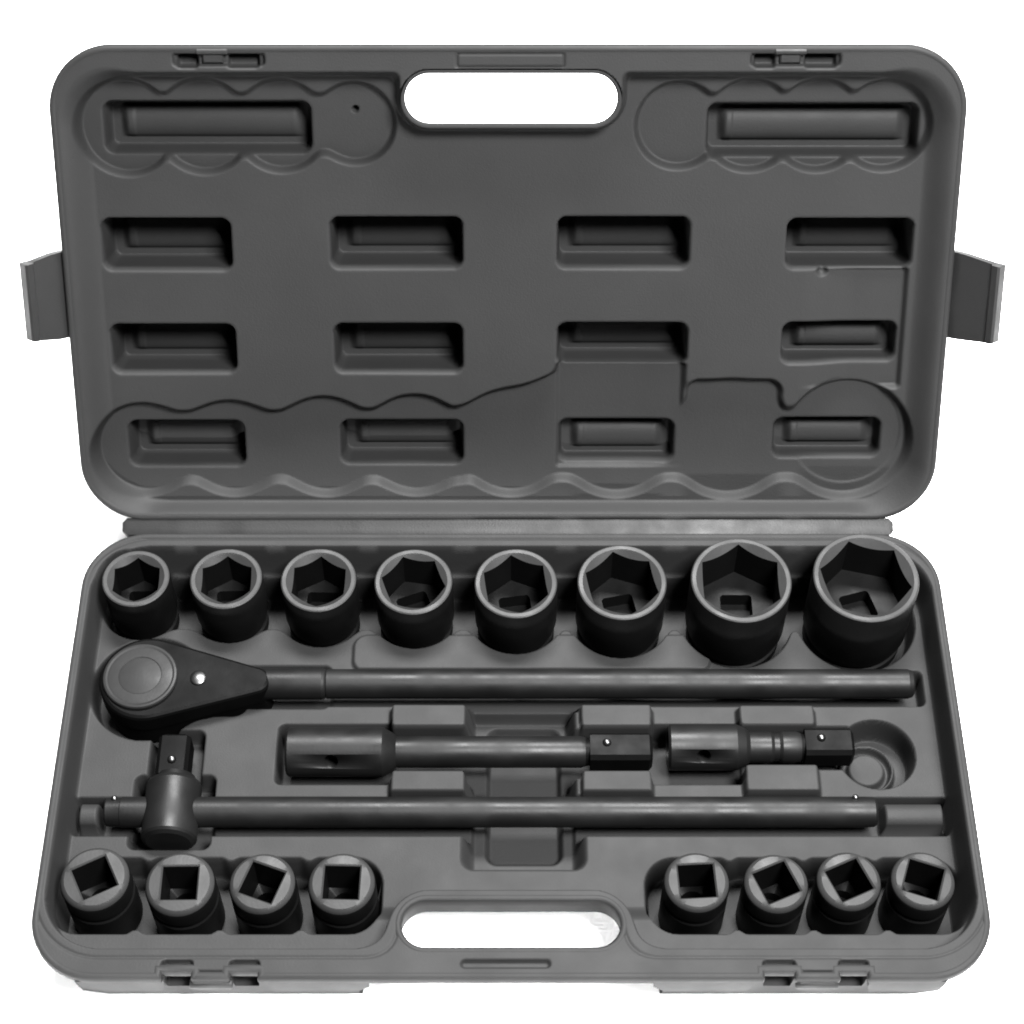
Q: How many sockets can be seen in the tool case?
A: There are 16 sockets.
